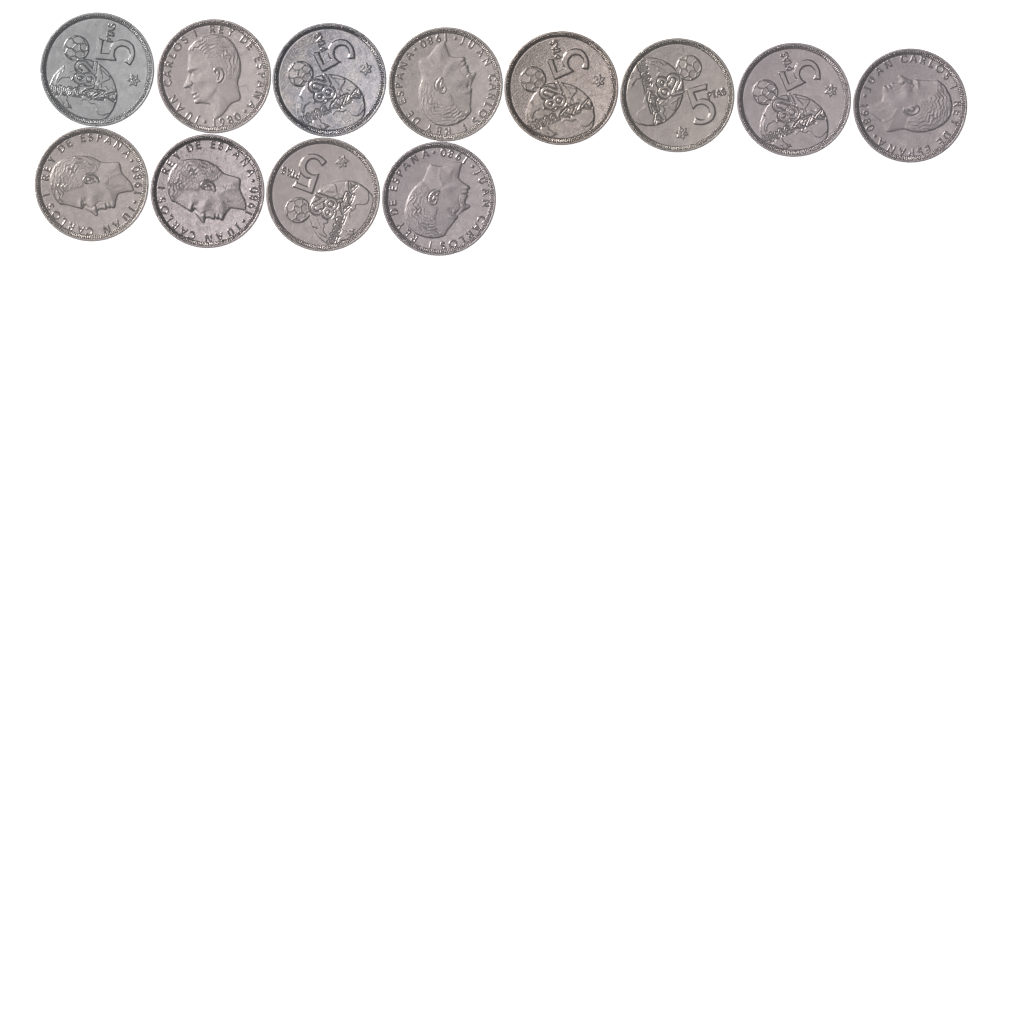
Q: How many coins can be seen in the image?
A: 12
